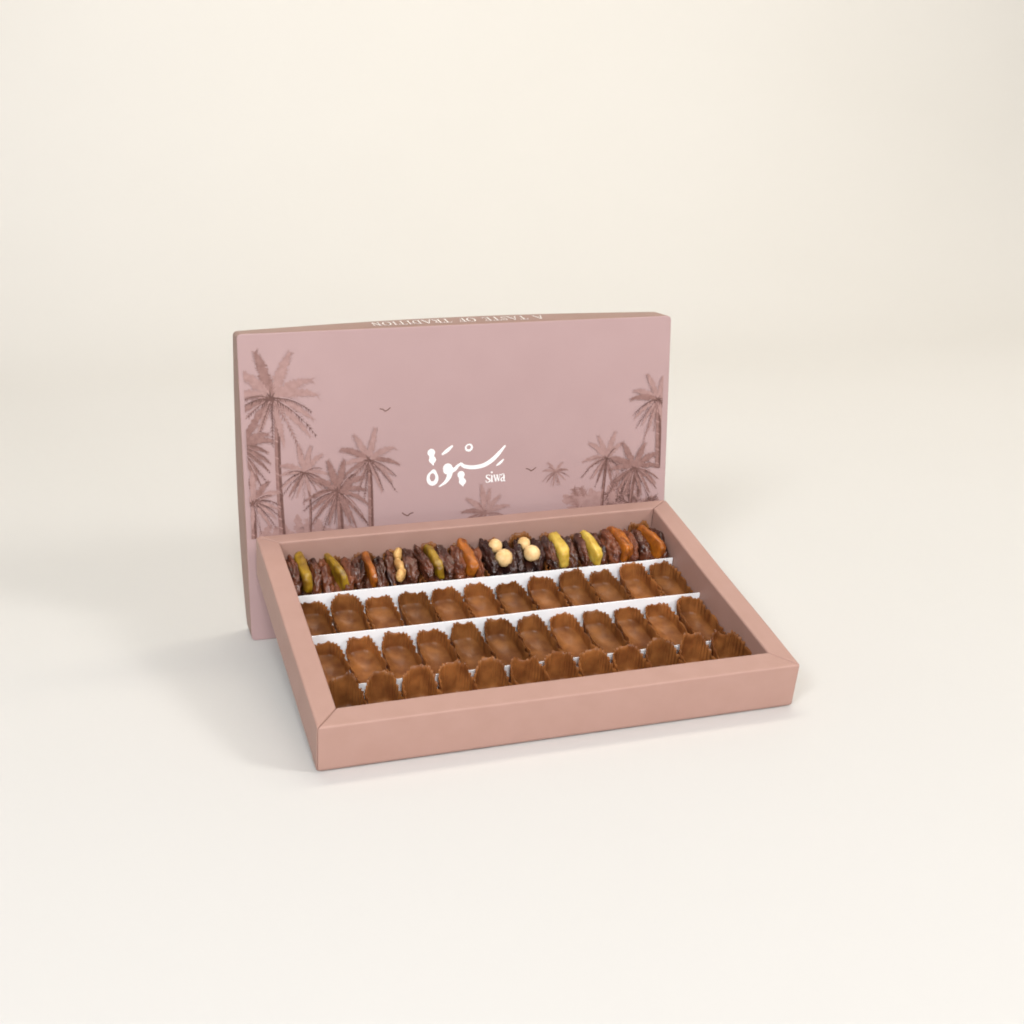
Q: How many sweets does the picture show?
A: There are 12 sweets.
